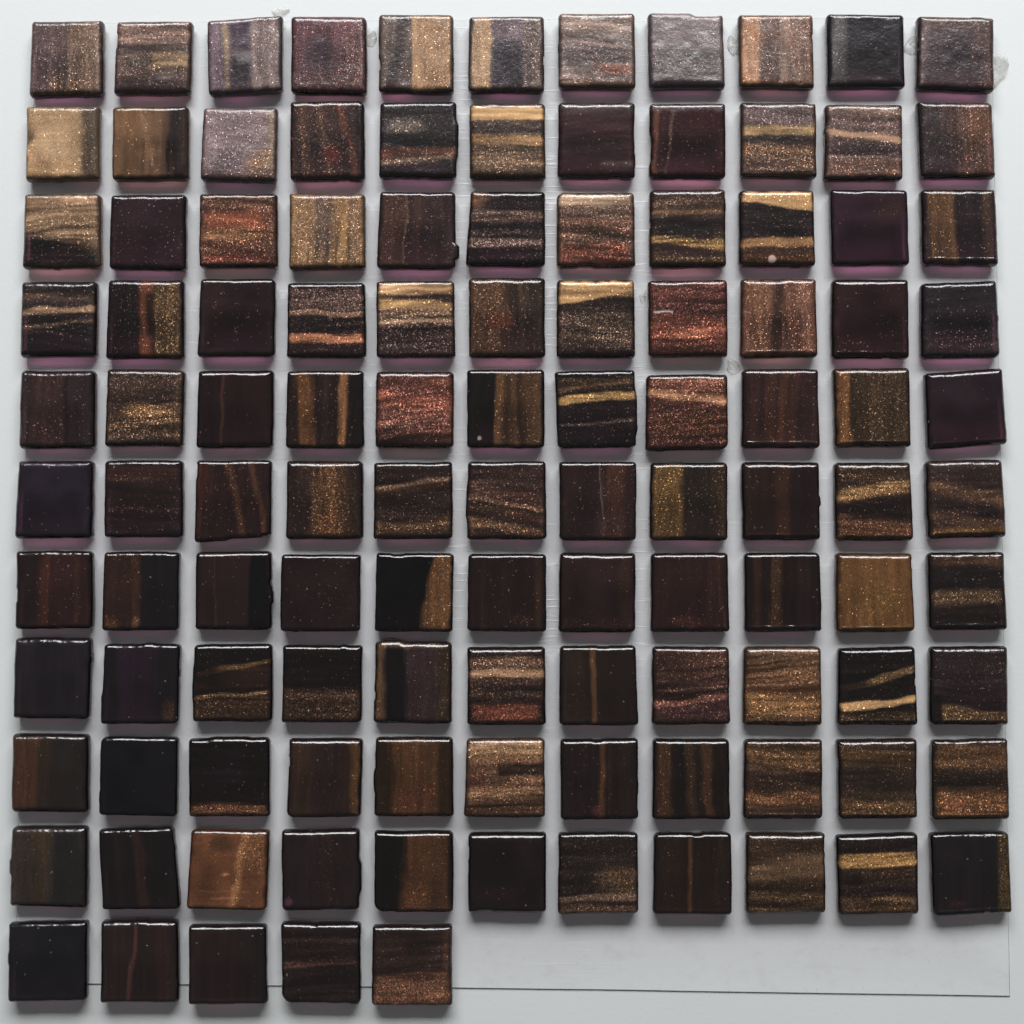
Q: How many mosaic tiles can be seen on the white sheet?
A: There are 115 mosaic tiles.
